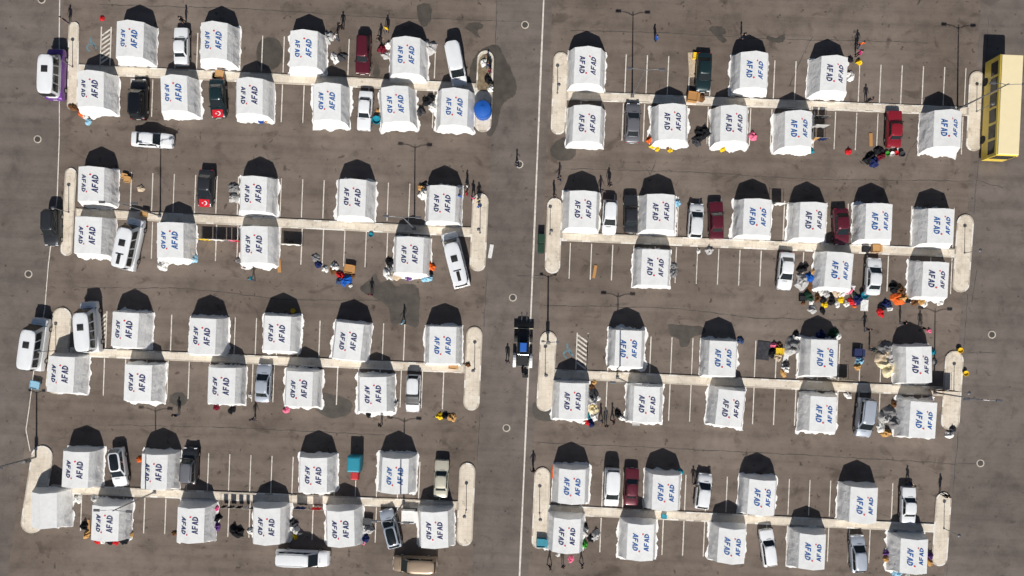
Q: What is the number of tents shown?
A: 73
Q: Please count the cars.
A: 29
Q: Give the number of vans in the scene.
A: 10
